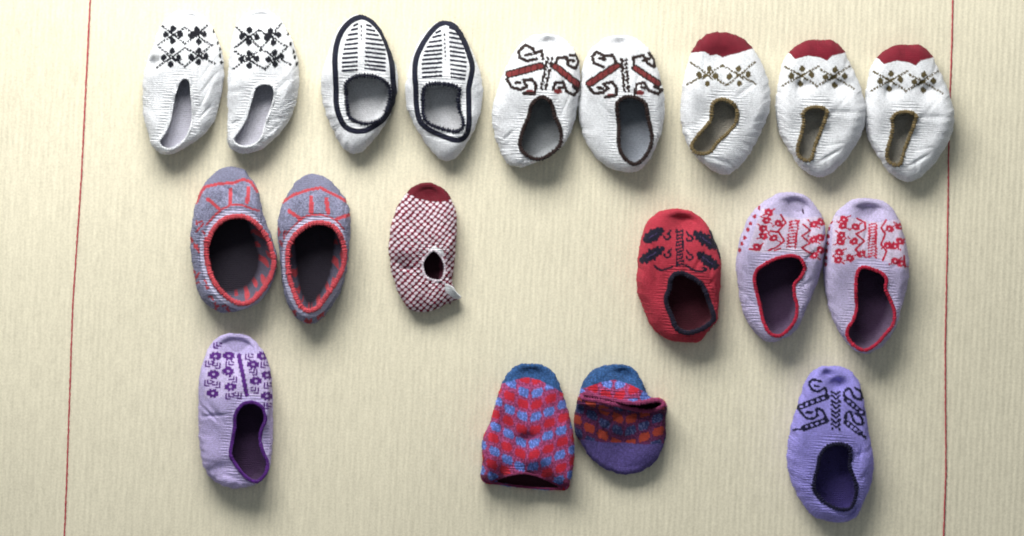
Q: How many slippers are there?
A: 19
